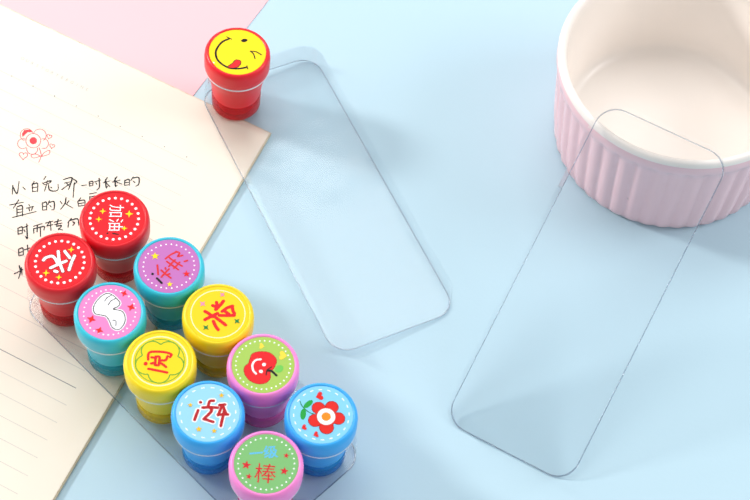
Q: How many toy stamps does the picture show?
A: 11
